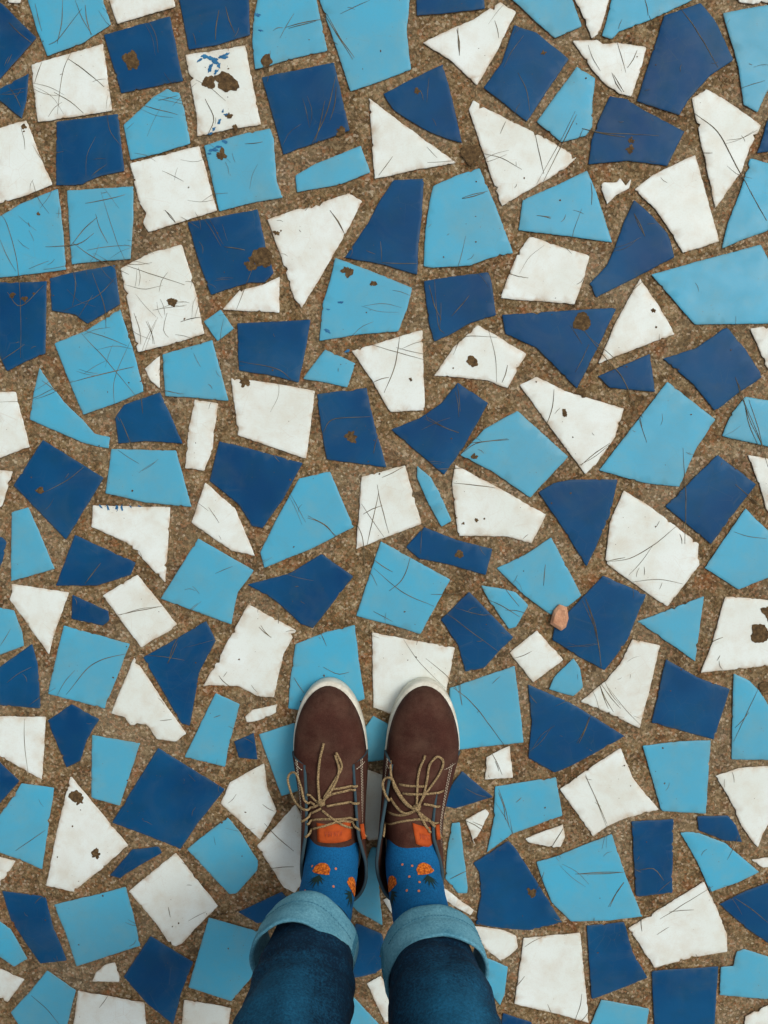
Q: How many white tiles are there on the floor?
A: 68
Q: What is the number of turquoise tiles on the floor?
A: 61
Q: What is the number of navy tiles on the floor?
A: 57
